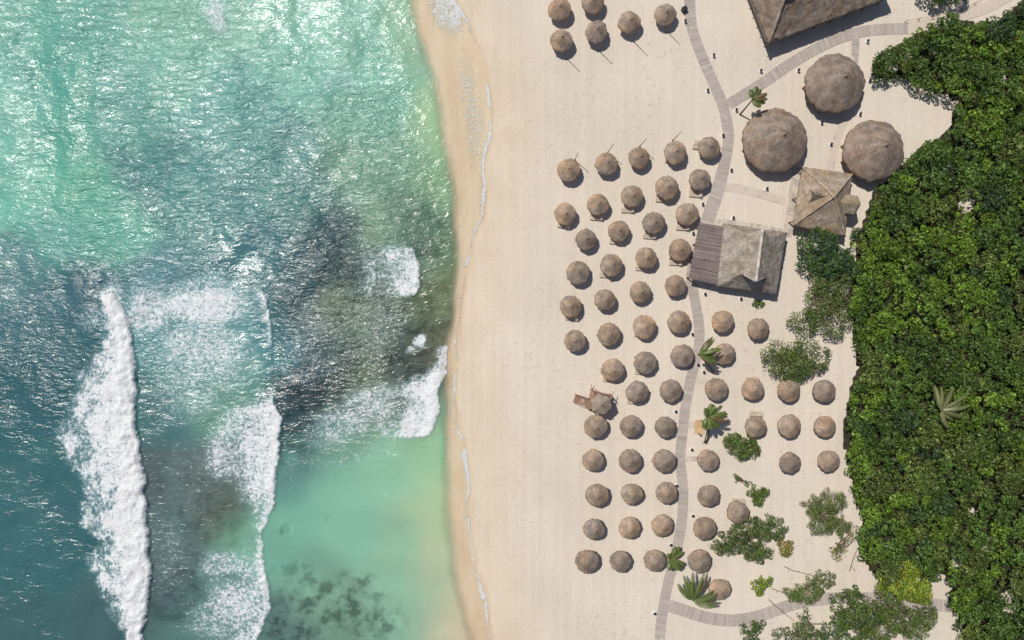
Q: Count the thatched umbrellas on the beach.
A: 70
